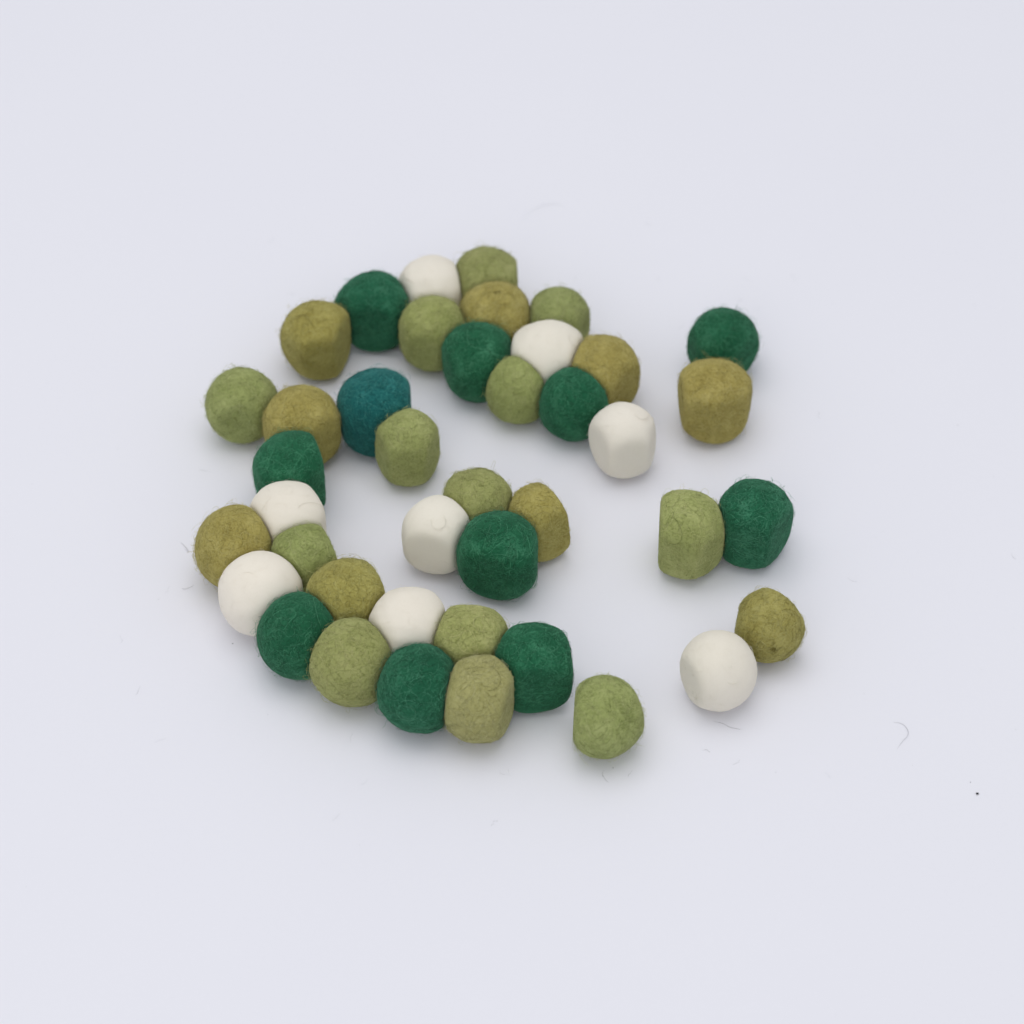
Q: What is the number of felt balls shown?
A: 41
